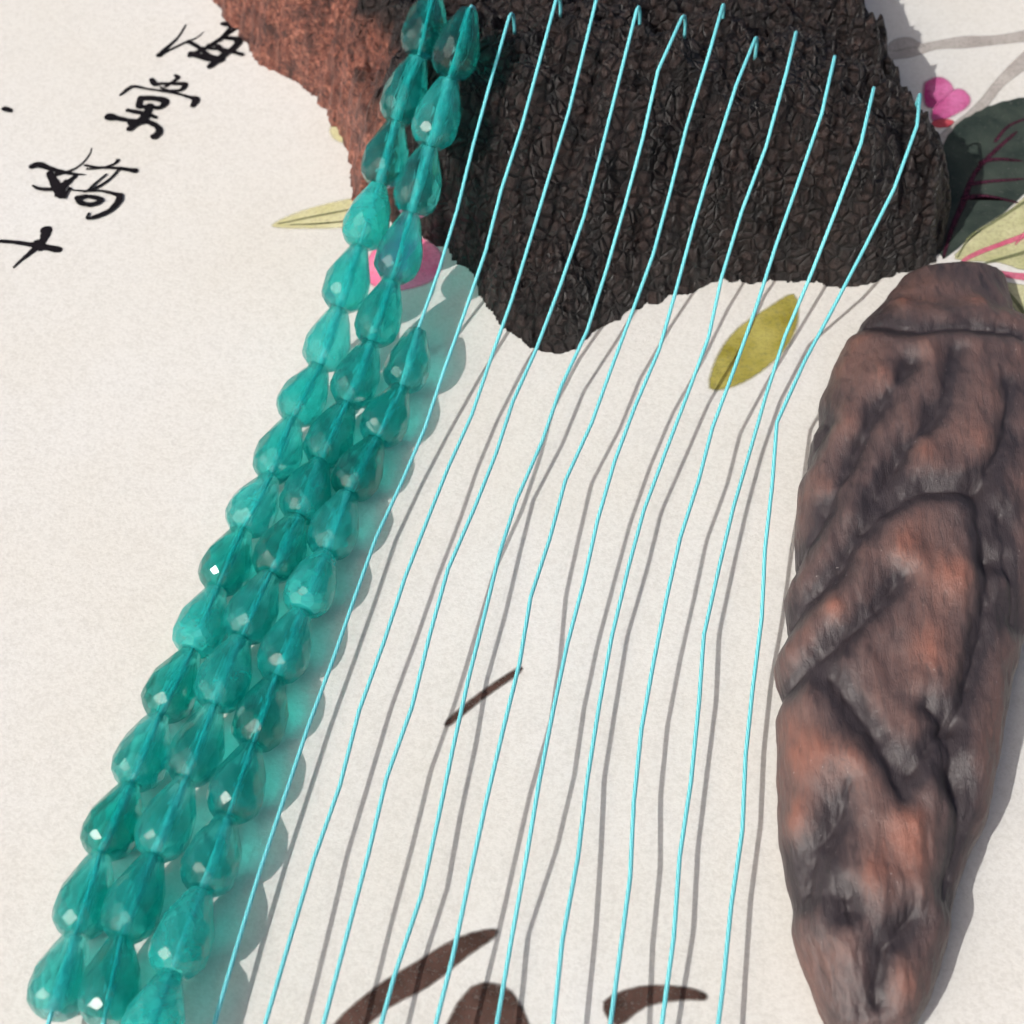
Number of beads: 42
